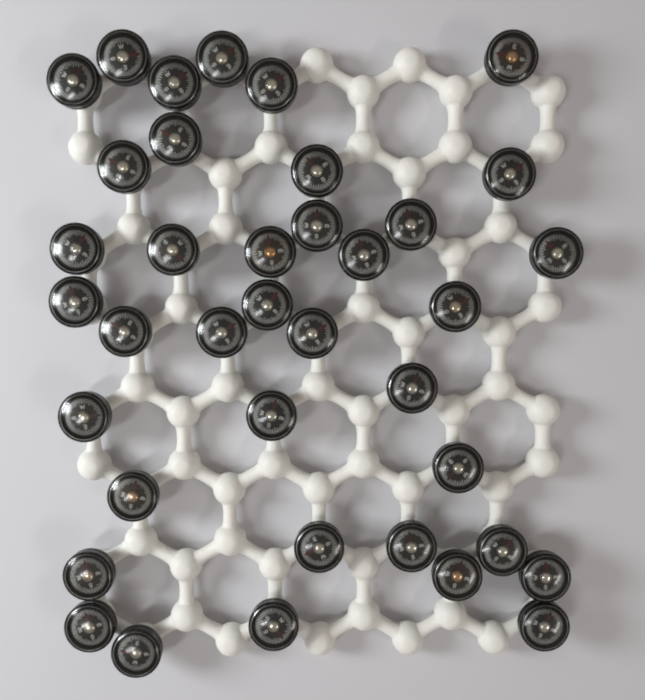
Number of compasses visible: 38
